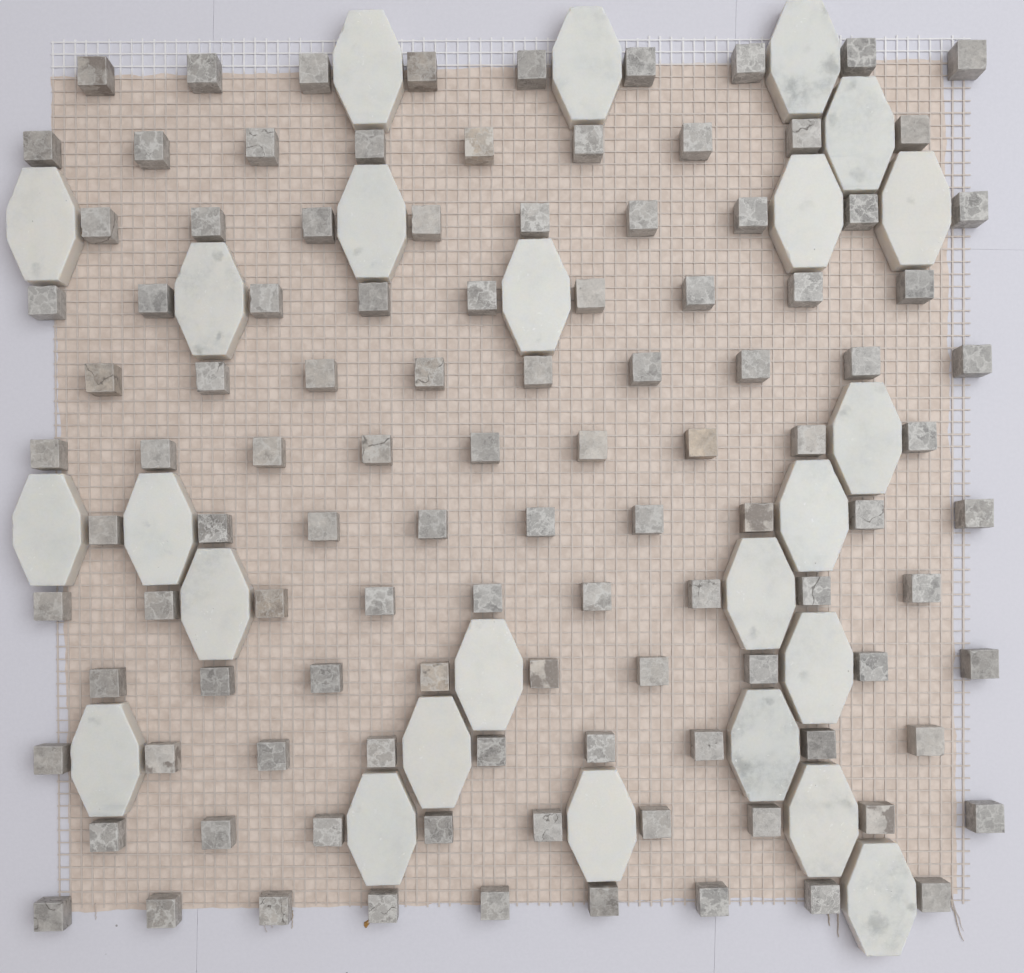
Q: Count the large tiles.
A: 25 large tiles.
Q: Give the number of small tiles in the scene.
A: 108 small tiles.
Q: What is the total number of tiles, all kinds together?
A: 133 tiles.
